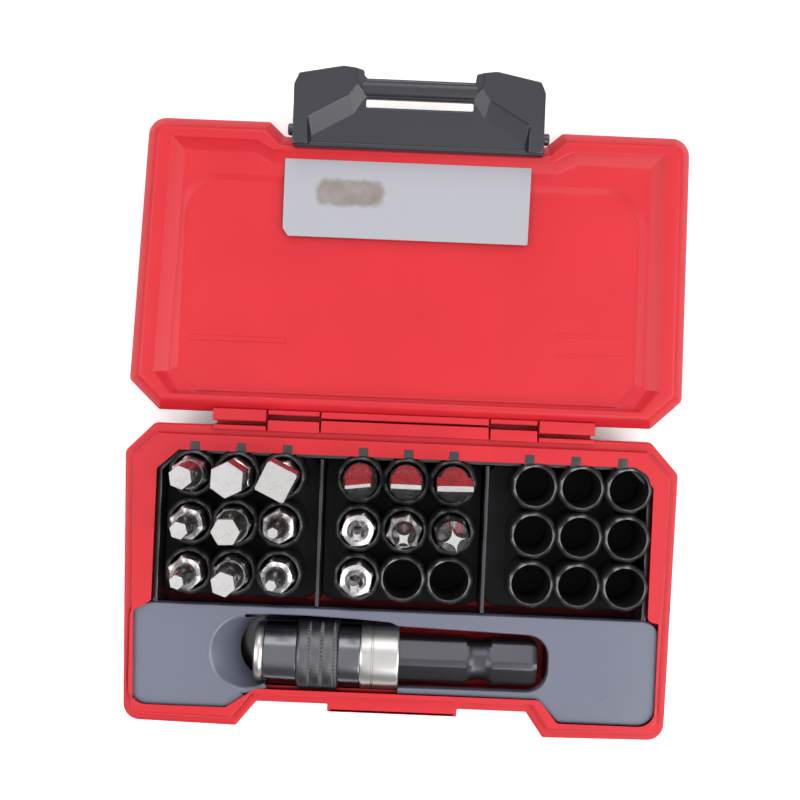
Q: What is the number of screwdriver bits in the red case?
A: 16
